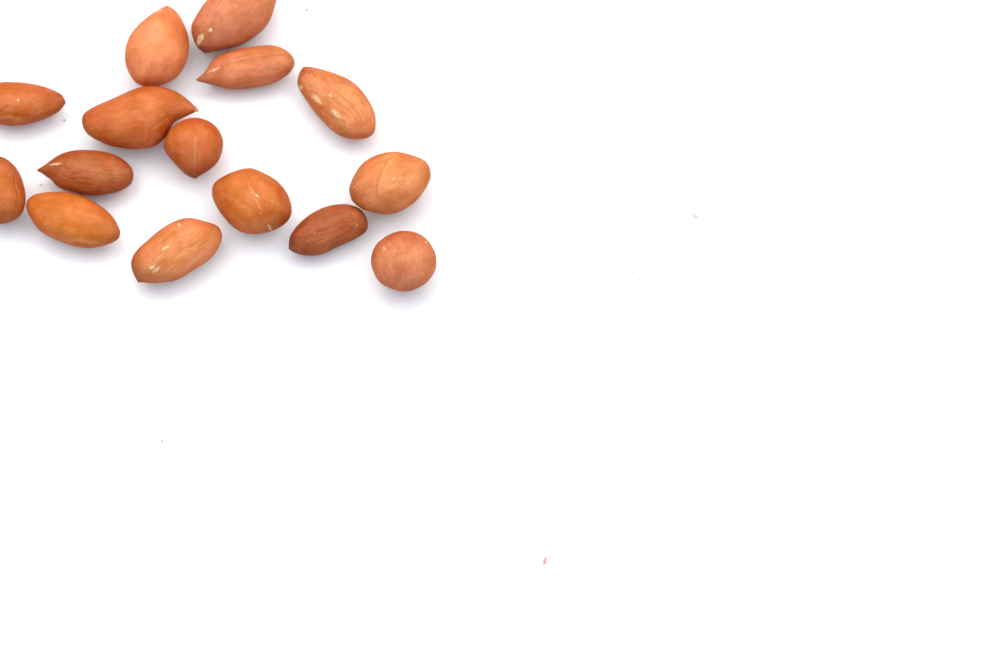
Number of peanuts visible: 15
